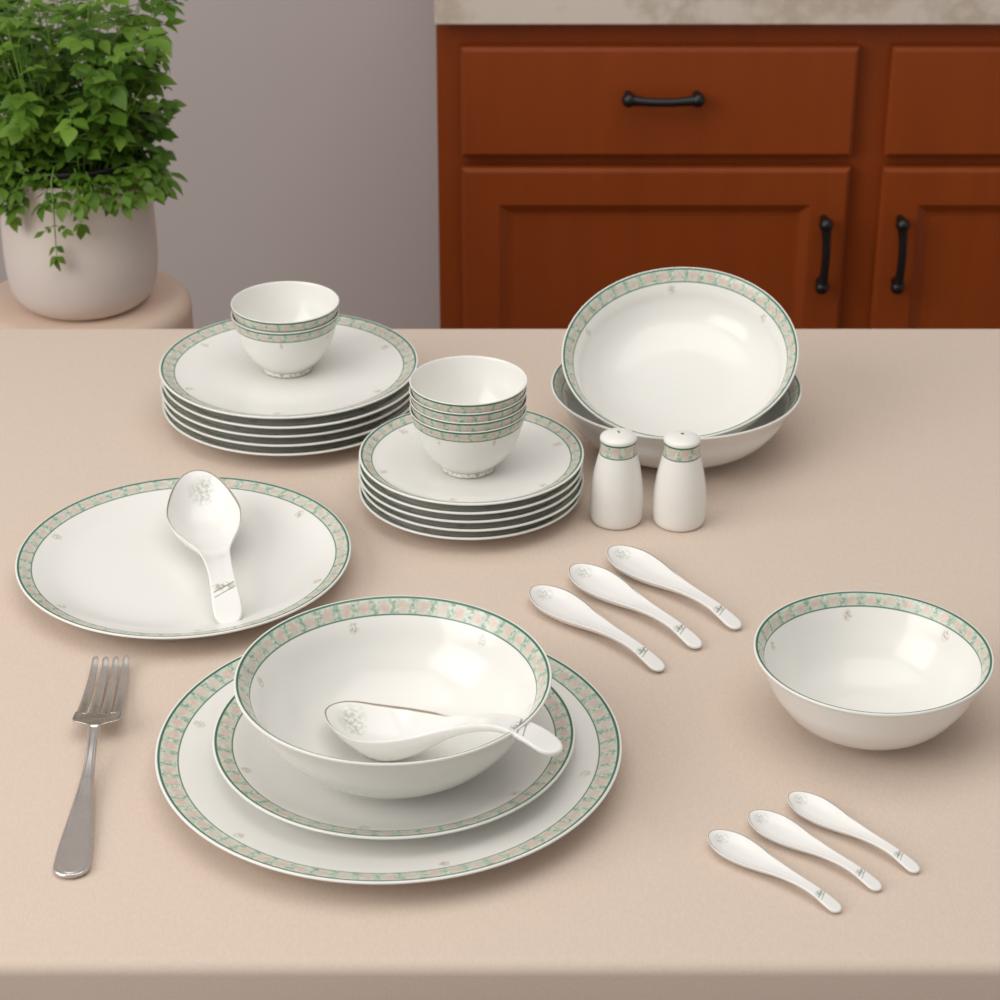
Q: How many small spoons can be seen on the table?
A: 6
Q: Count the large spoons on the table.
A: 2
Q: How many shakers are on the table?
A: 2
